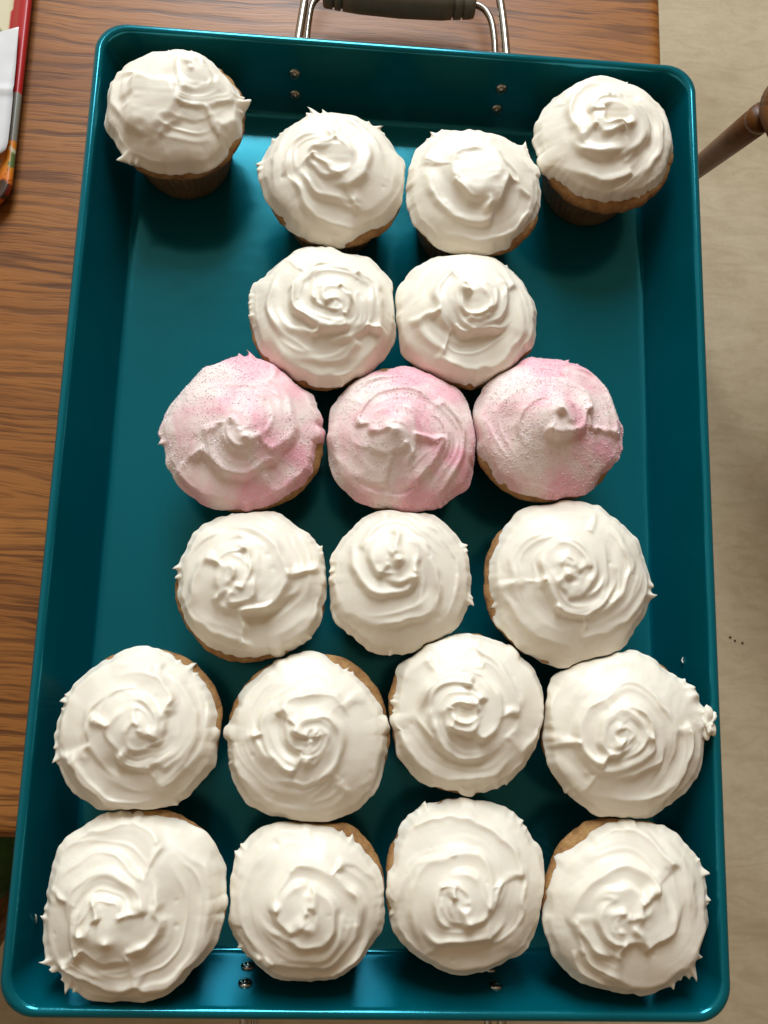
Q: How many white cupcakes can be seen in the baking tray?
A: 17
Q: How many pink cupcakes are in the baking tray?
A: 3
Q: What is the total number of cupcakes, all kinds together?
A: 20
